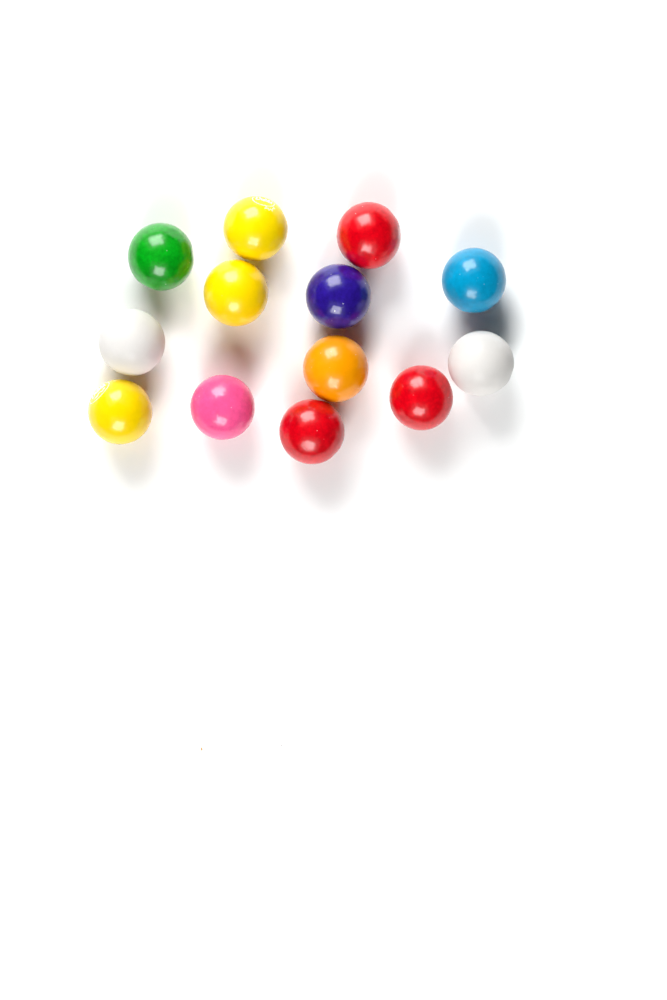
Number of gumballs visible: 13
